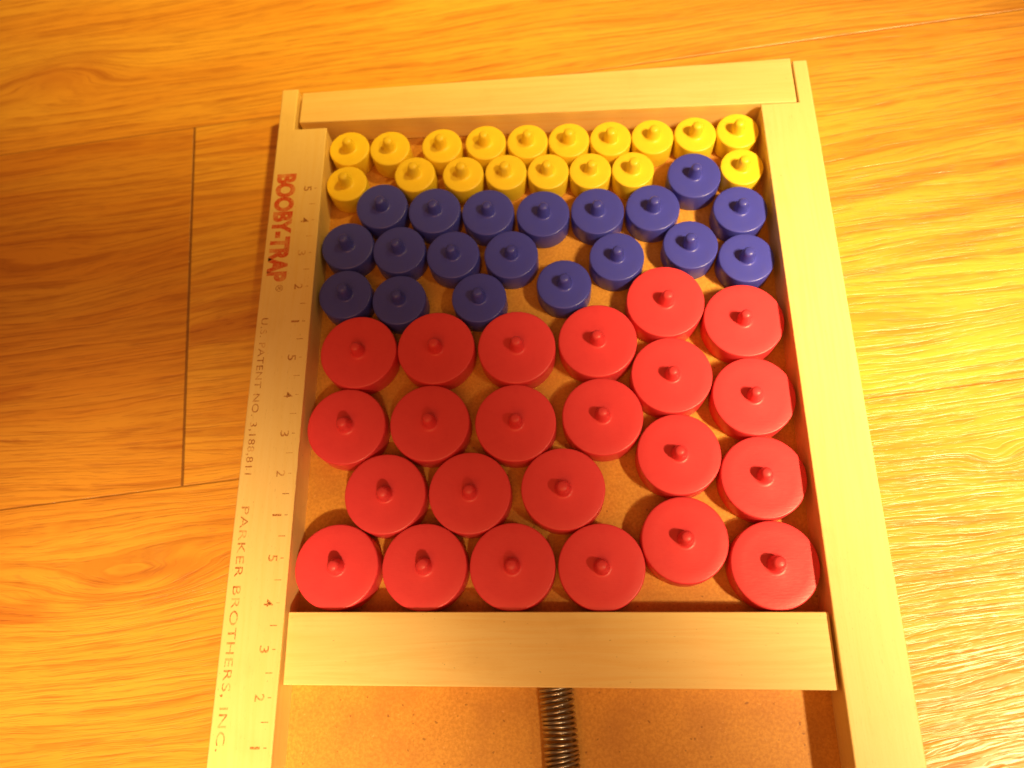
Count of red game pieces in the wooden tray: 23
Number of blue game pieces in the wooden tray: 19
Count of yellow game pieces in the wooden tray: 18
